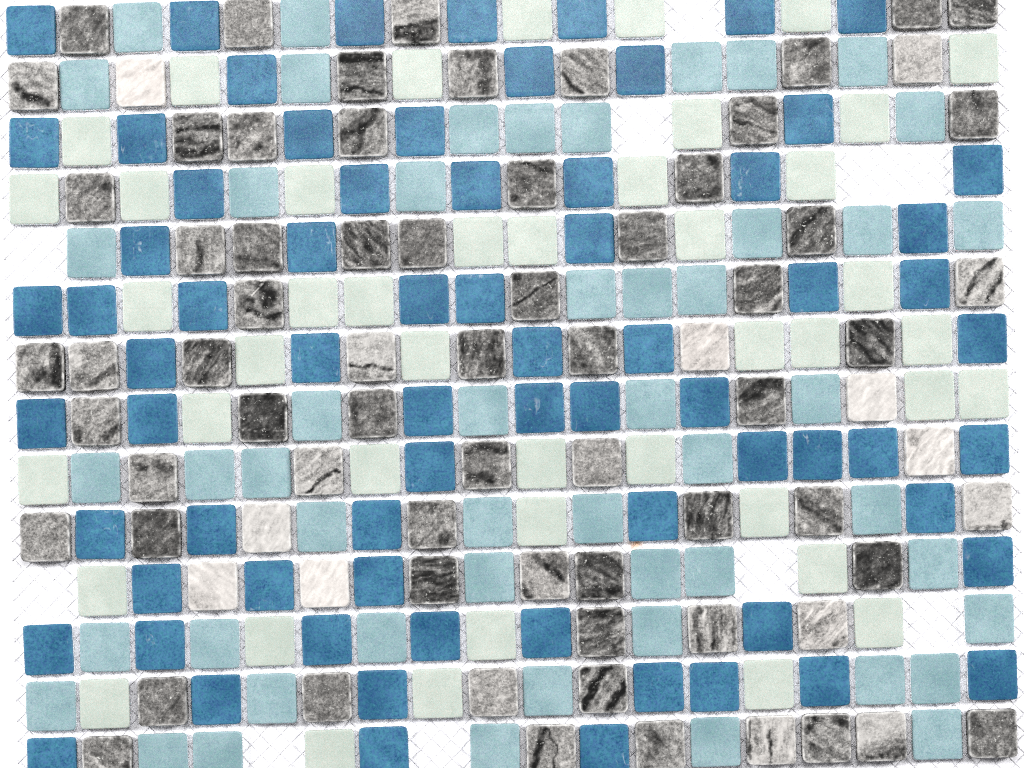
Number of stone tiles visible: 75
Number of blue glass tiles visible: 72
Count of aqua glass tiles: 51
